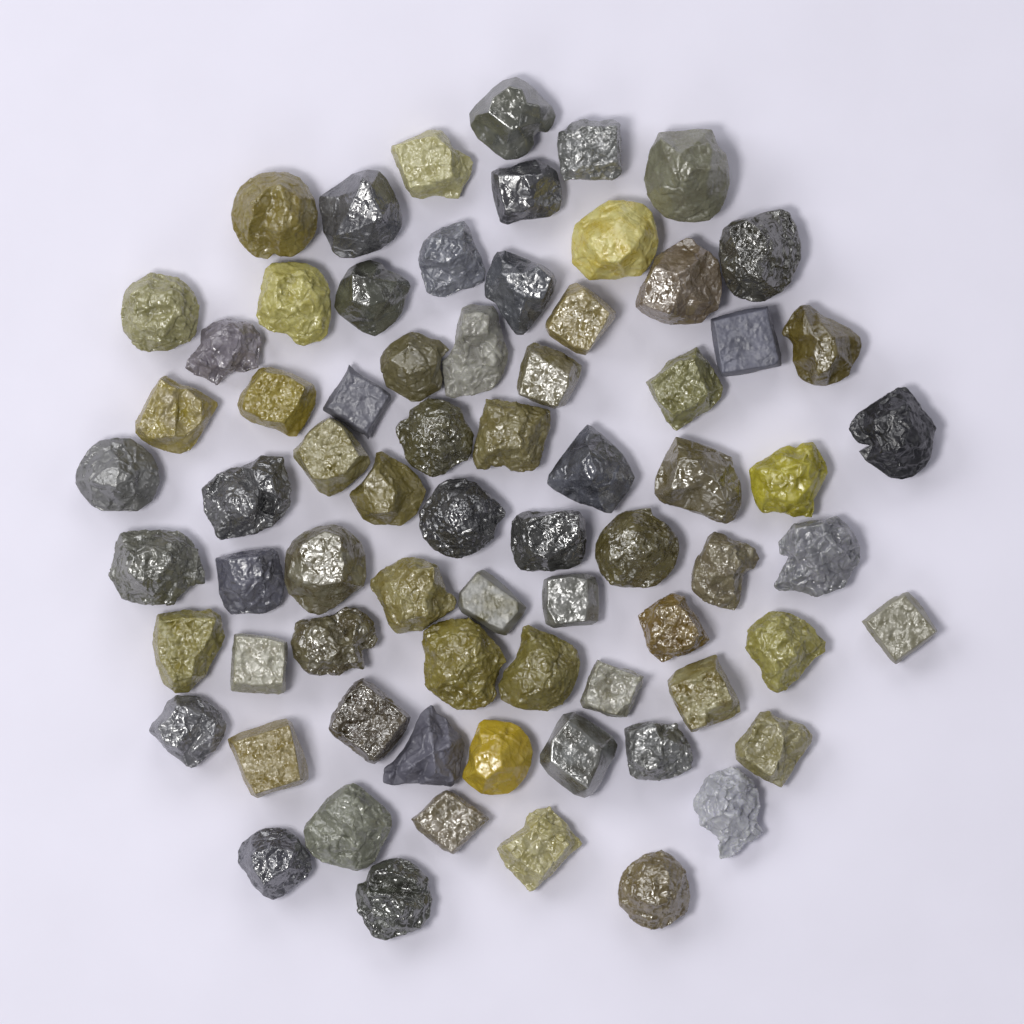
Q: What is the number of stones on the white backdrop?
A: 72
